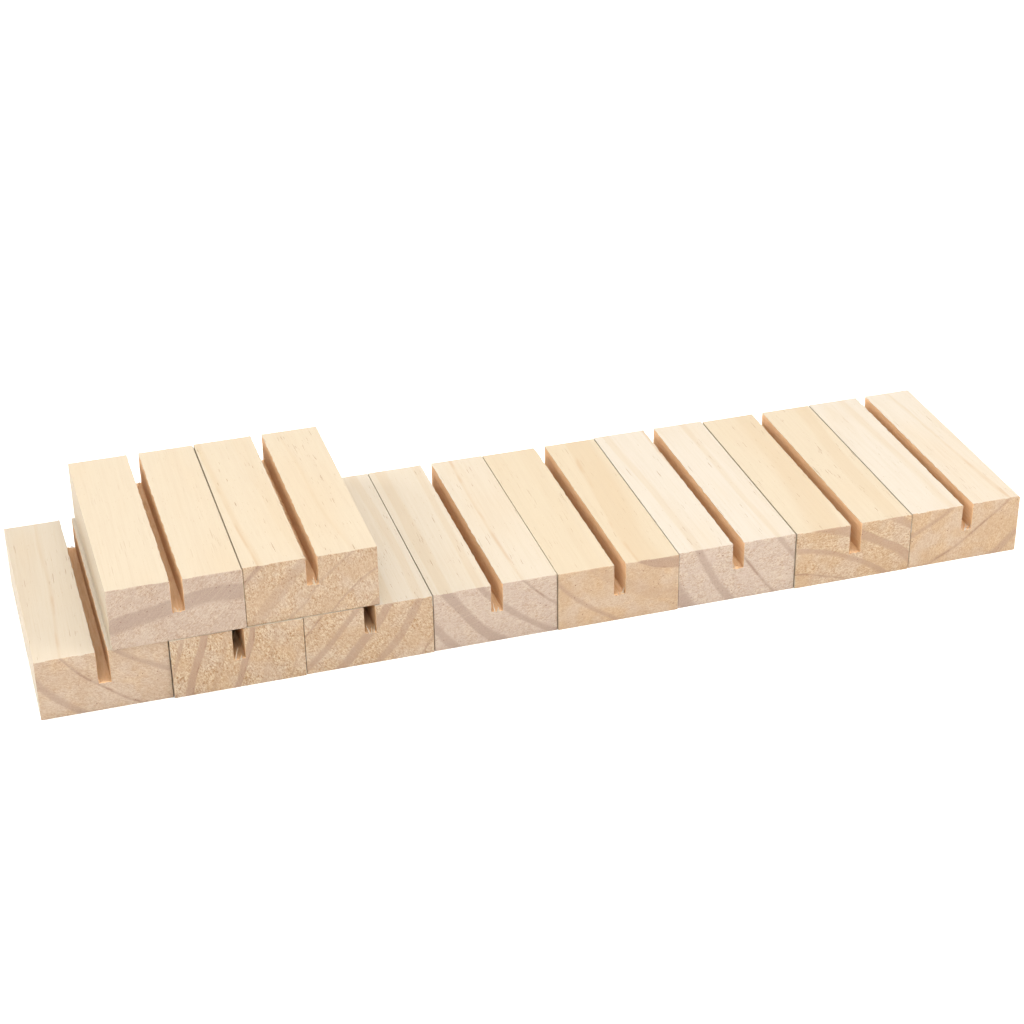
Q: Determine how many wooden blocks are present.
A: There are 10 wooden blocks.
